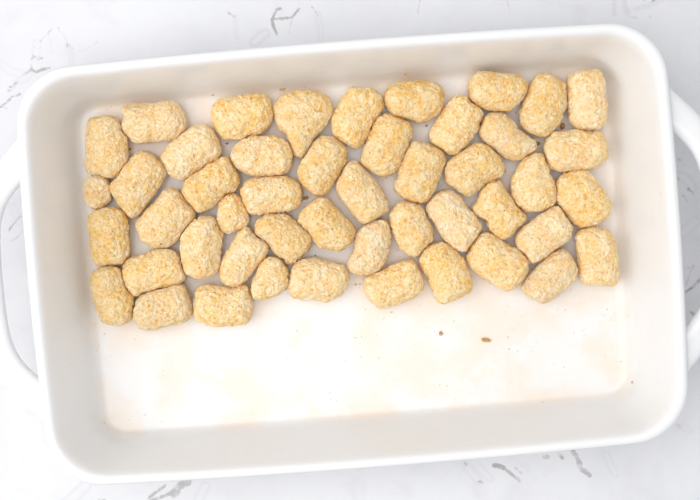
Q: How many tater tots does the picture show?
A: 48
